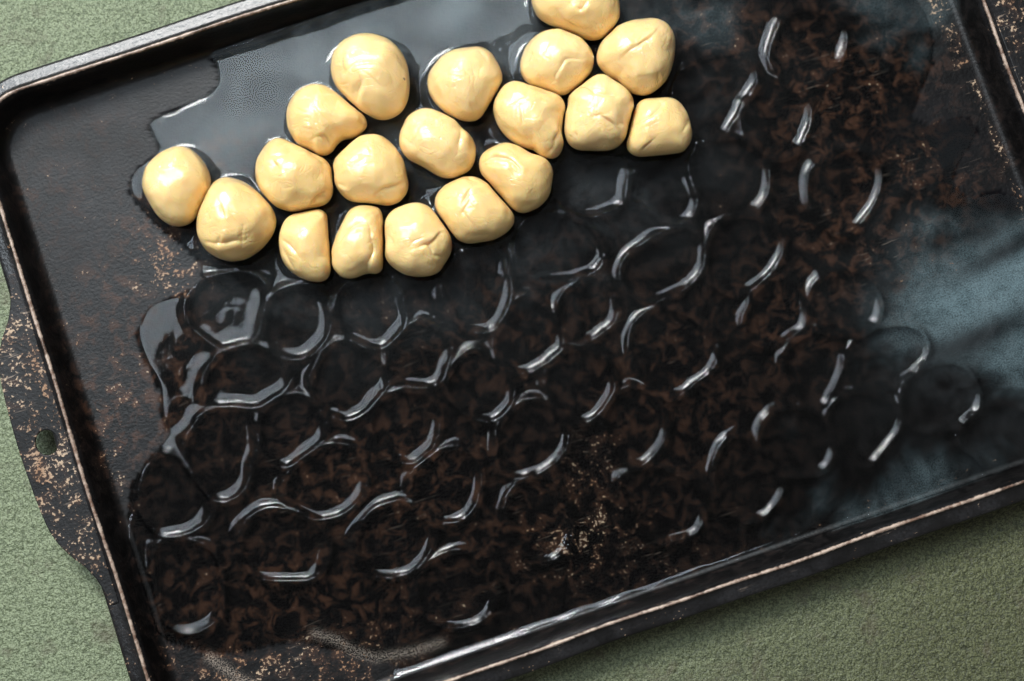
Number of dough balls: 19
